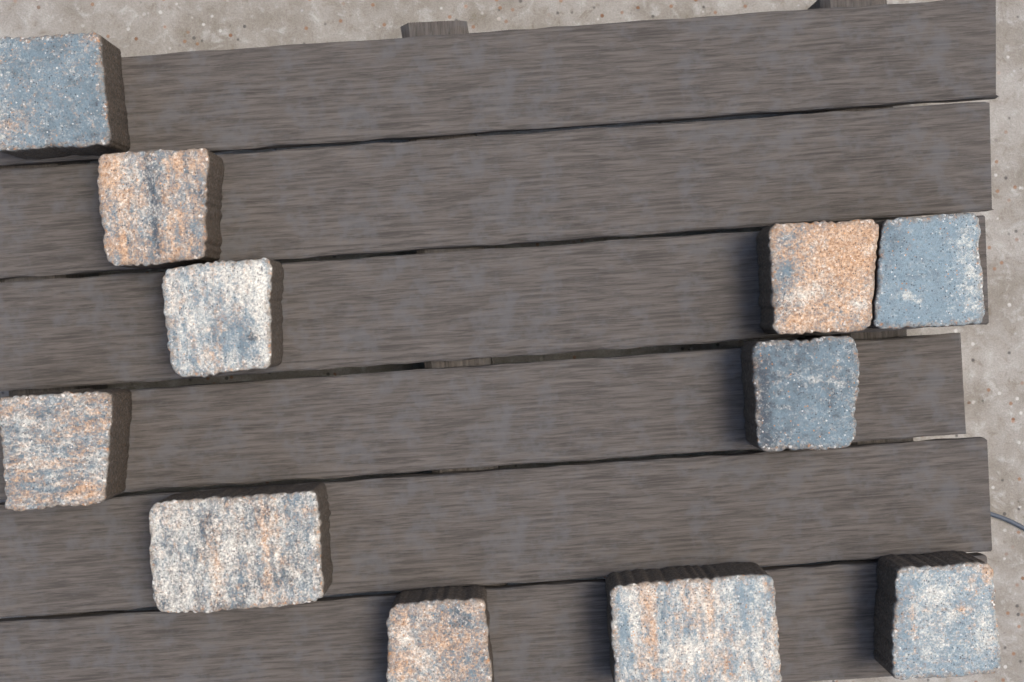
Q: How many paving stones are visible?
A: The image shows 11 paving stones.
